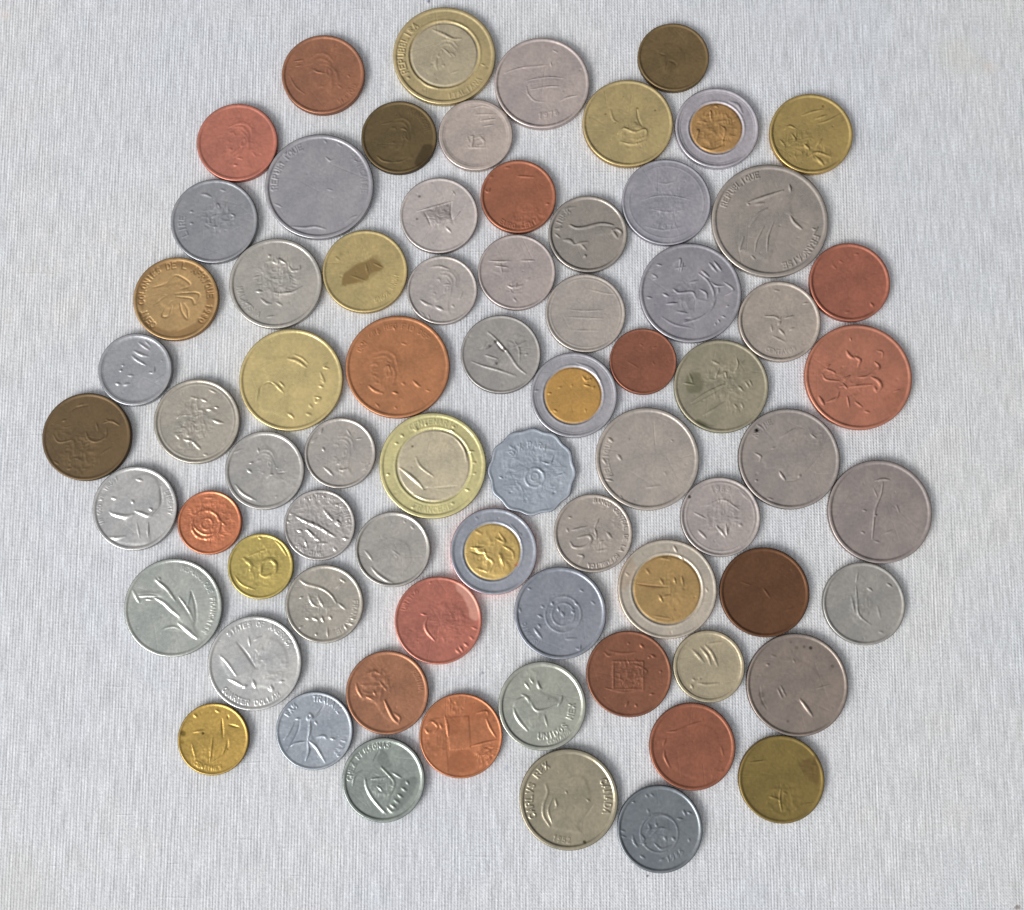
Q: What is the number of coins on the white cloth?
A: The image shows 72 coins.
